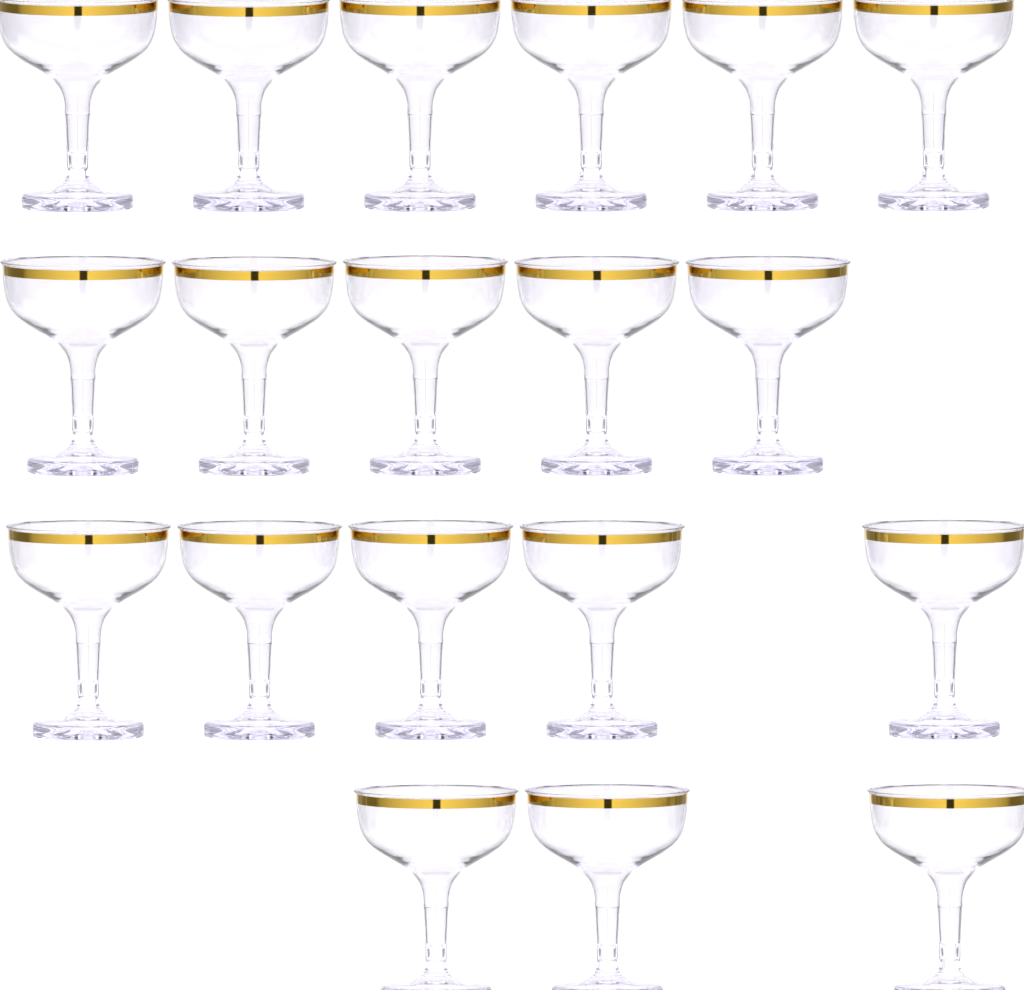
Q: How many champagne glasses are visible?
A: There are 19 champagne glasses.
